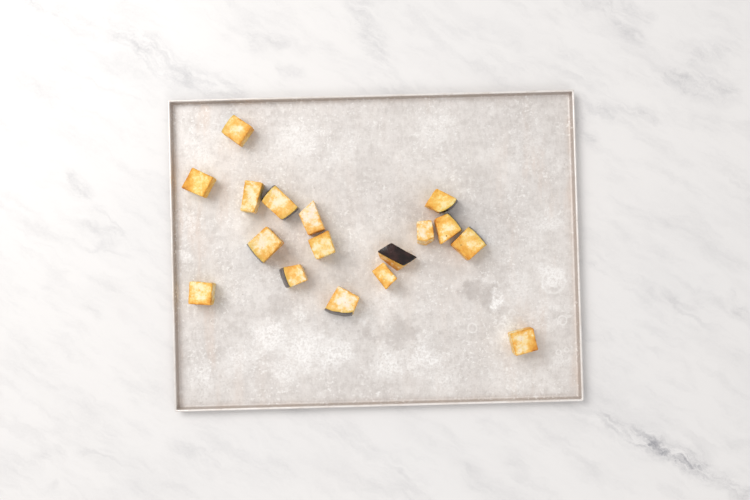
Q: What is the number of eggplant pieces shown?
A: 17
